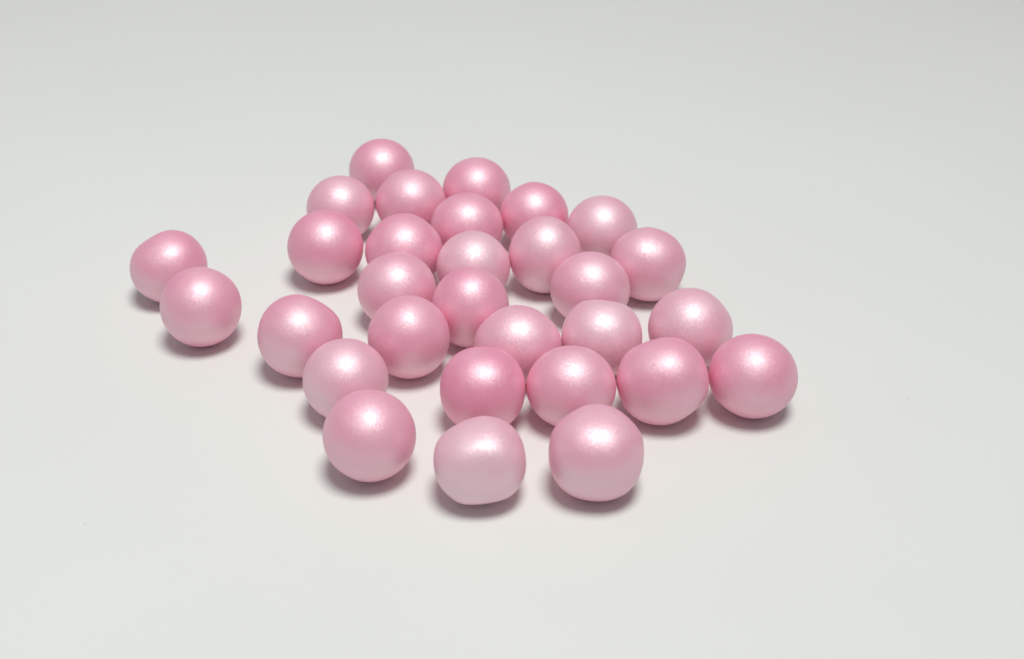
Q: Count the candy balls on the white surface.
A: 30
